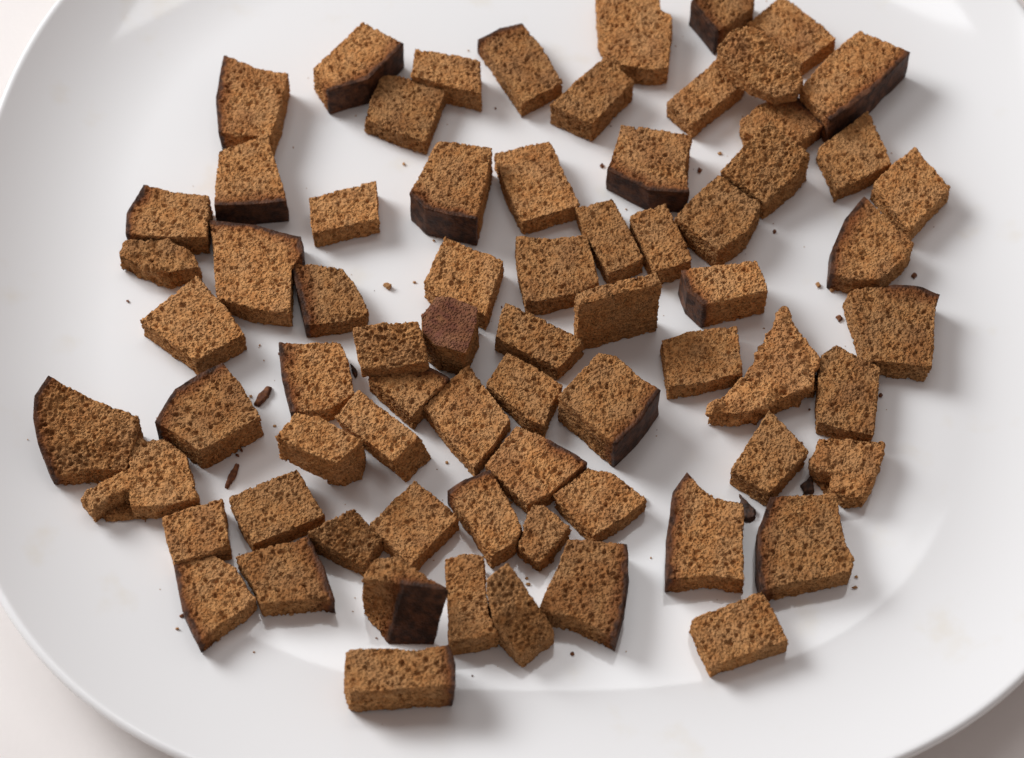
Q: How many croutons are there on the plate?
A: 71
